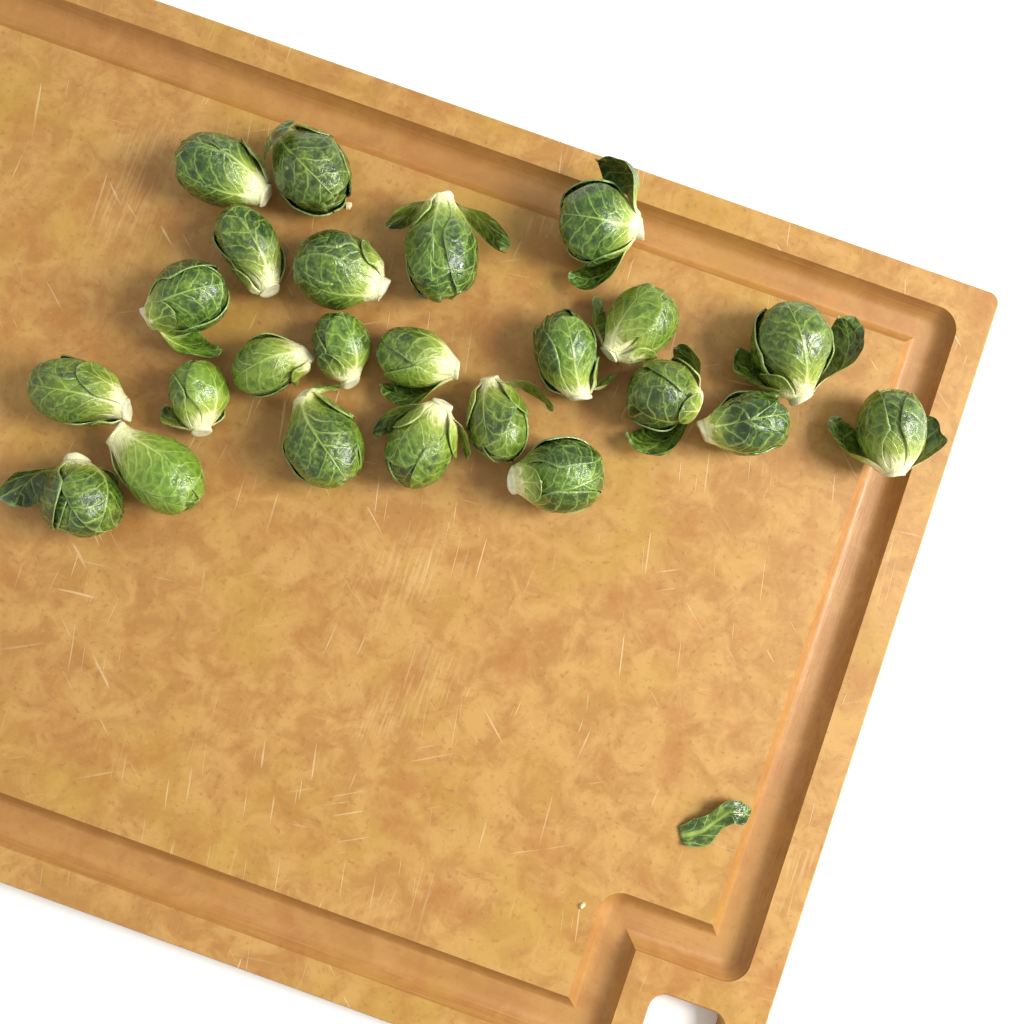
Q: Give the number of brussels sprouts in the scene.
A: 24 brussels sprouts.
